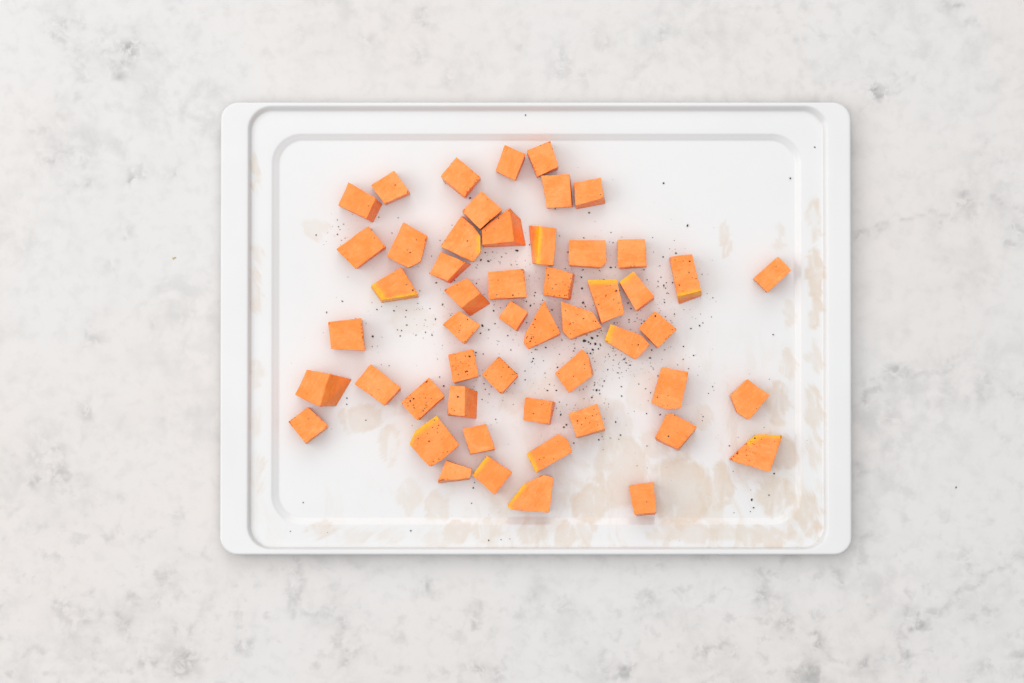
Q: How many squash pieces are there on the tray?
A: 52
